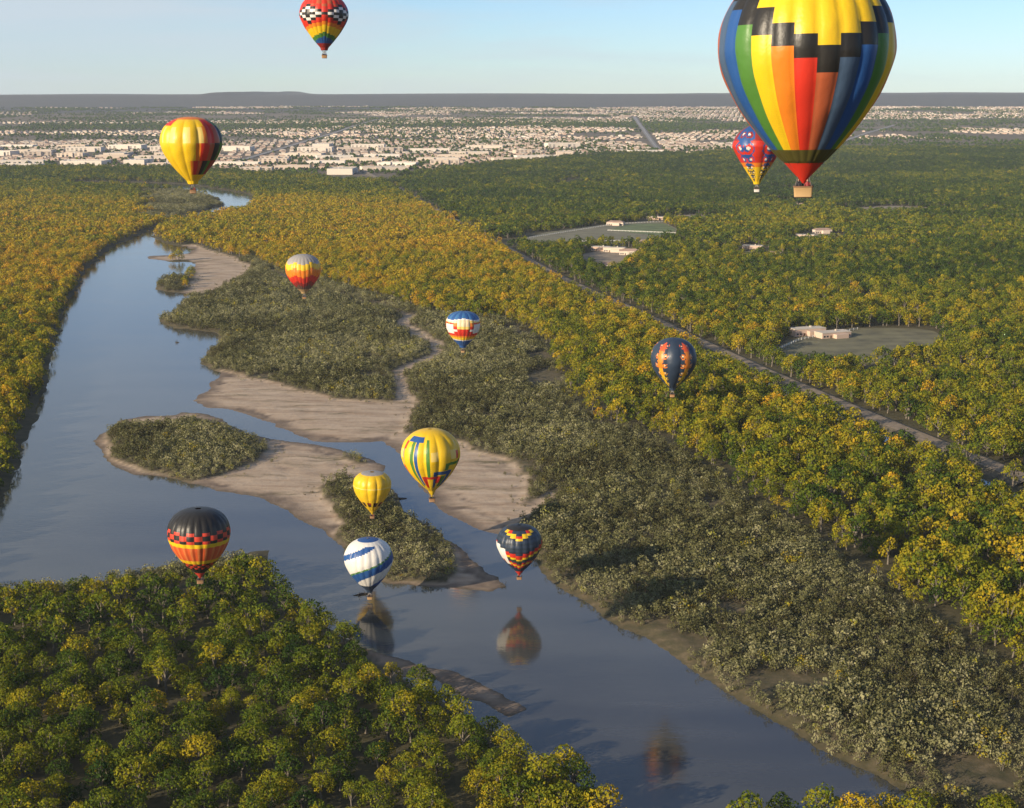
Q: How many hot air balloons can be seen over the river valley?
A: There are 12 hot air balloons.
